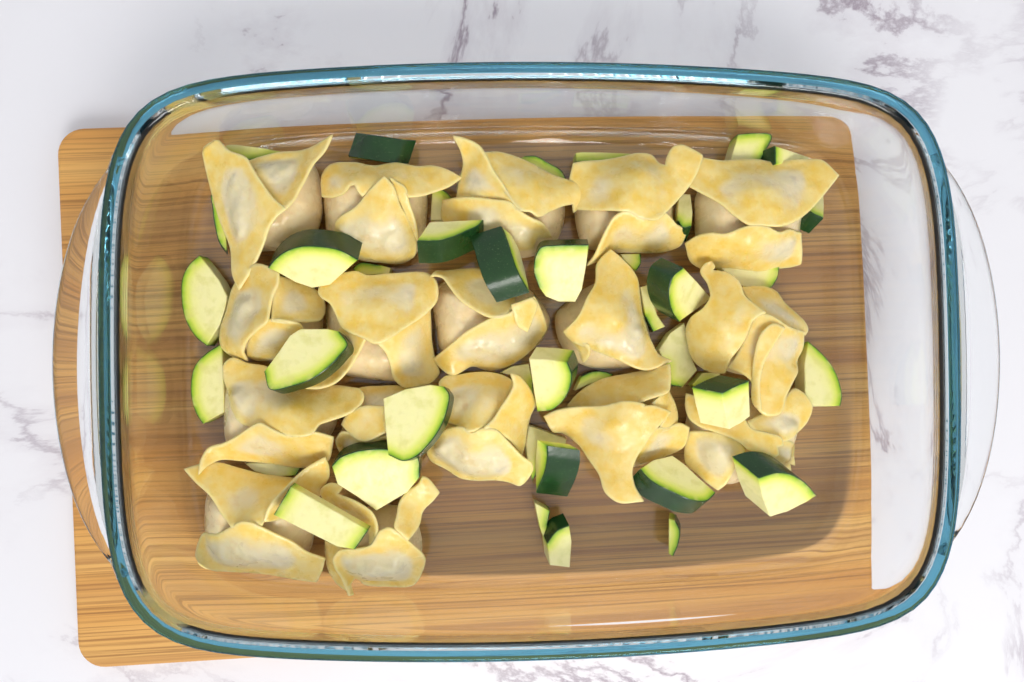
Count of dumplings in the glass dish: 17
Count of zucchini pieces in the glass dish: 40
